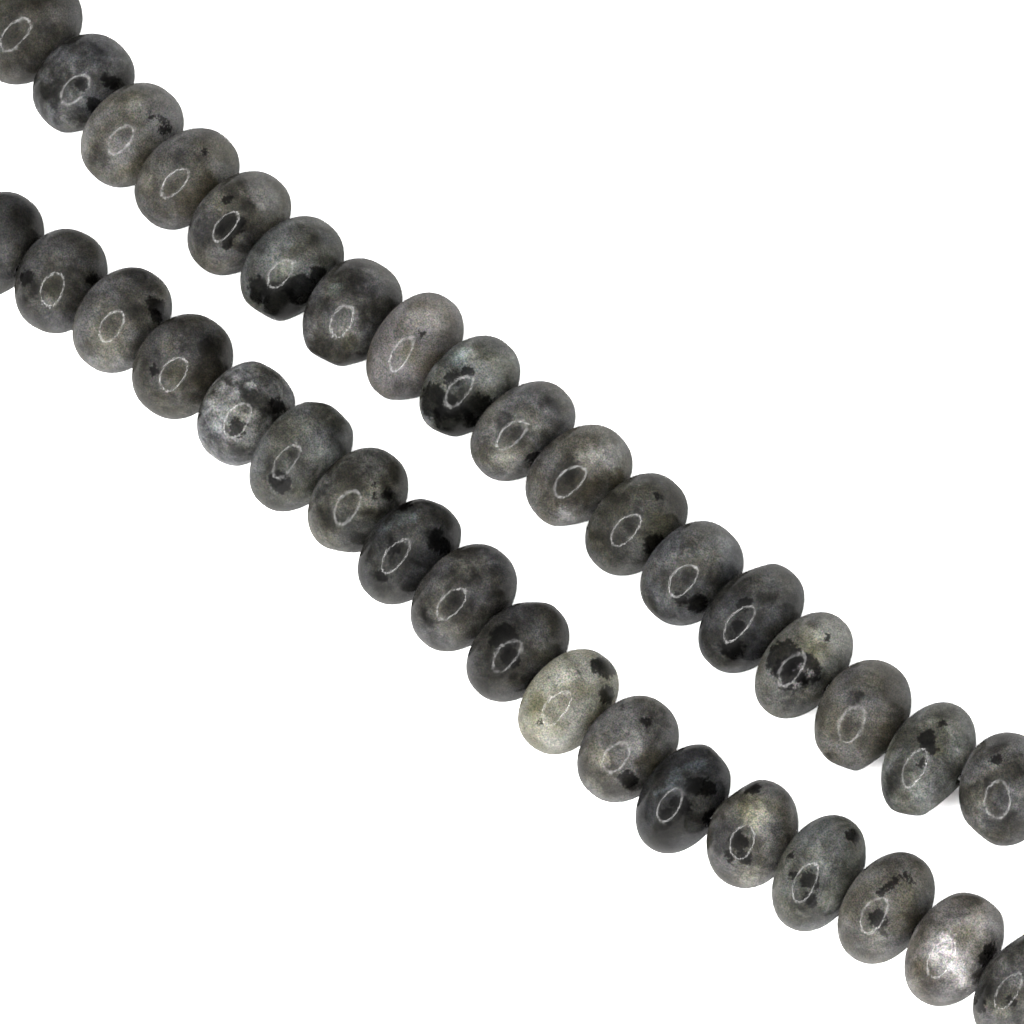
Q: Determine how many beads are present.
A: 36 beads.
